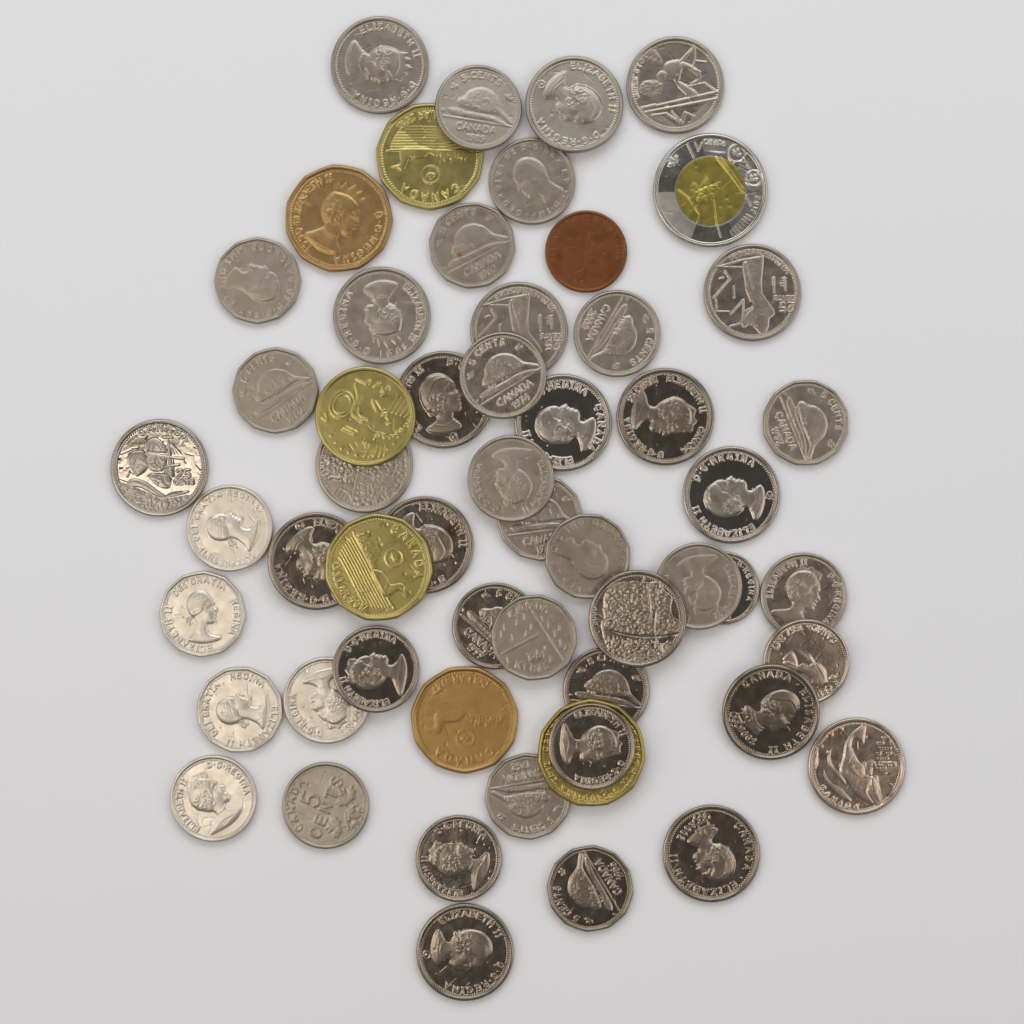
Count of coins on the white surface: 56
